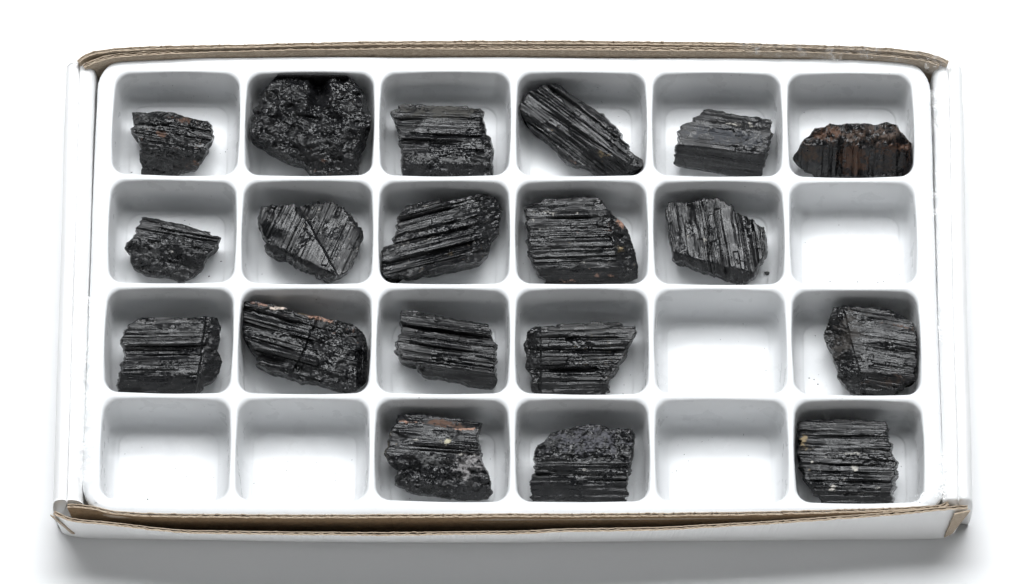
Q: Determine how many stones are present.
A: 19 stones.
